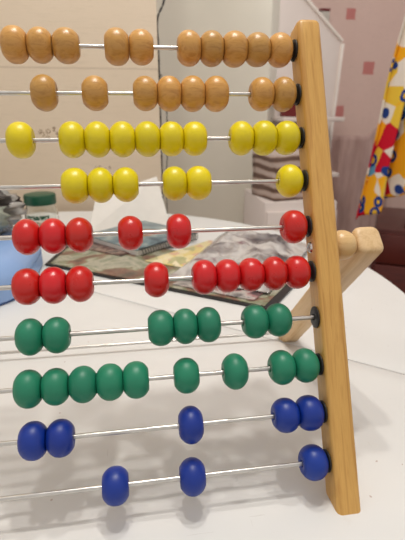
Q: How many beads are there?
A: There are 73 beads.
